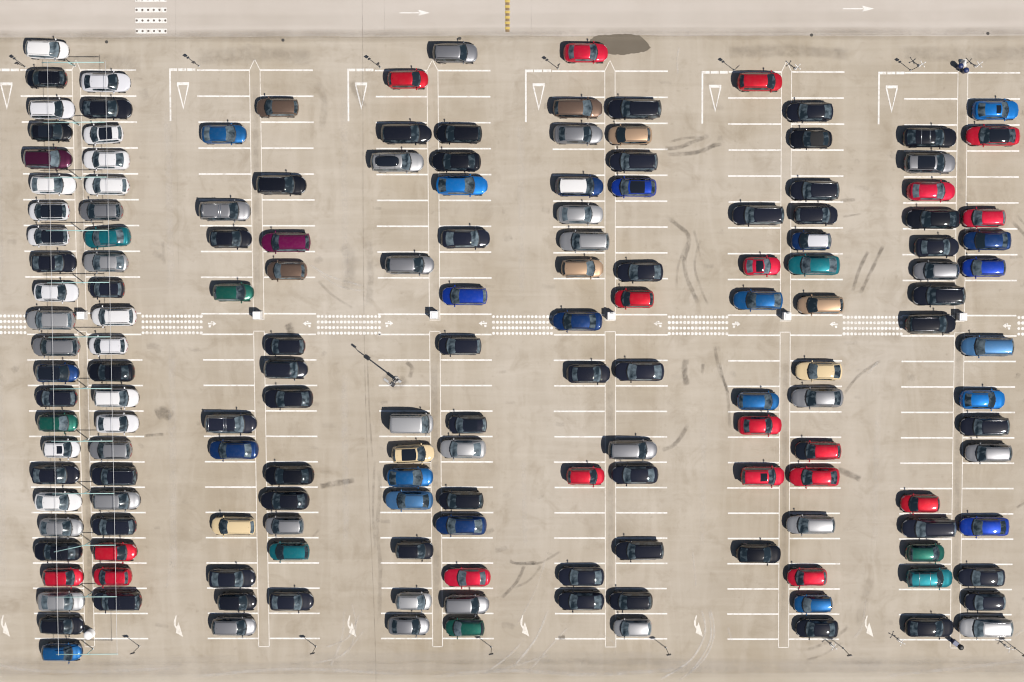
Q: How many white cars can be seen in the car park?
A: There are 16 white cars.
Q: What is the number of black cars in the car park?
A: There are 59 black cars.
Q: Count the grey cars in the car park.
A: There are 30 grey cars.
